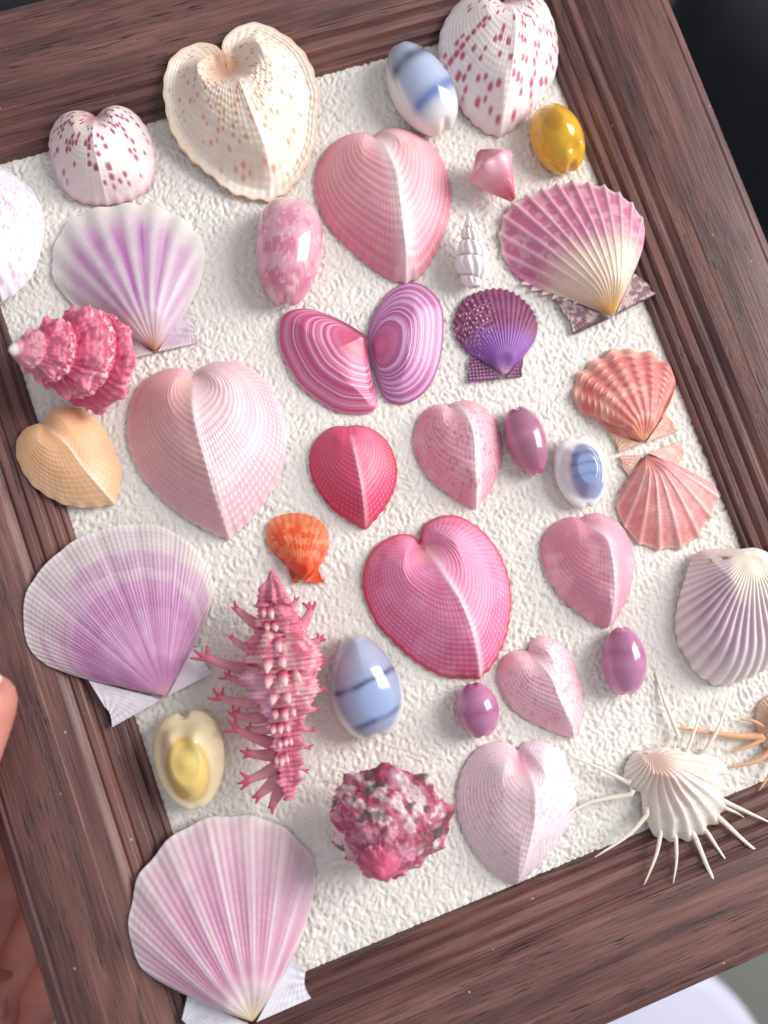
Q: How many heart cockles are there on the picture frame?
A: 13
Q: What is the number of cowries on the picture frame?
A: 9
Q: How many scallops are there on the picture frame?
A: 8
